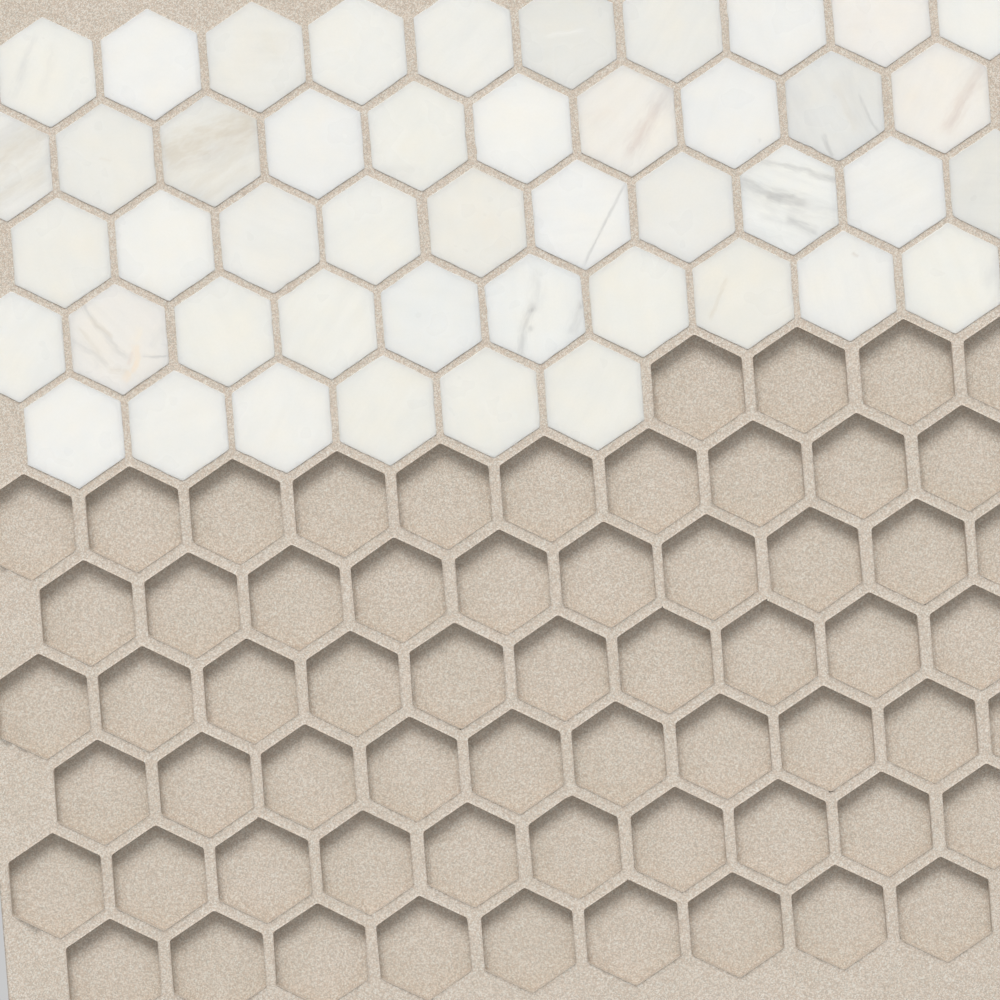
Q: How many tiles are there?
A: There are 46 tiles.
